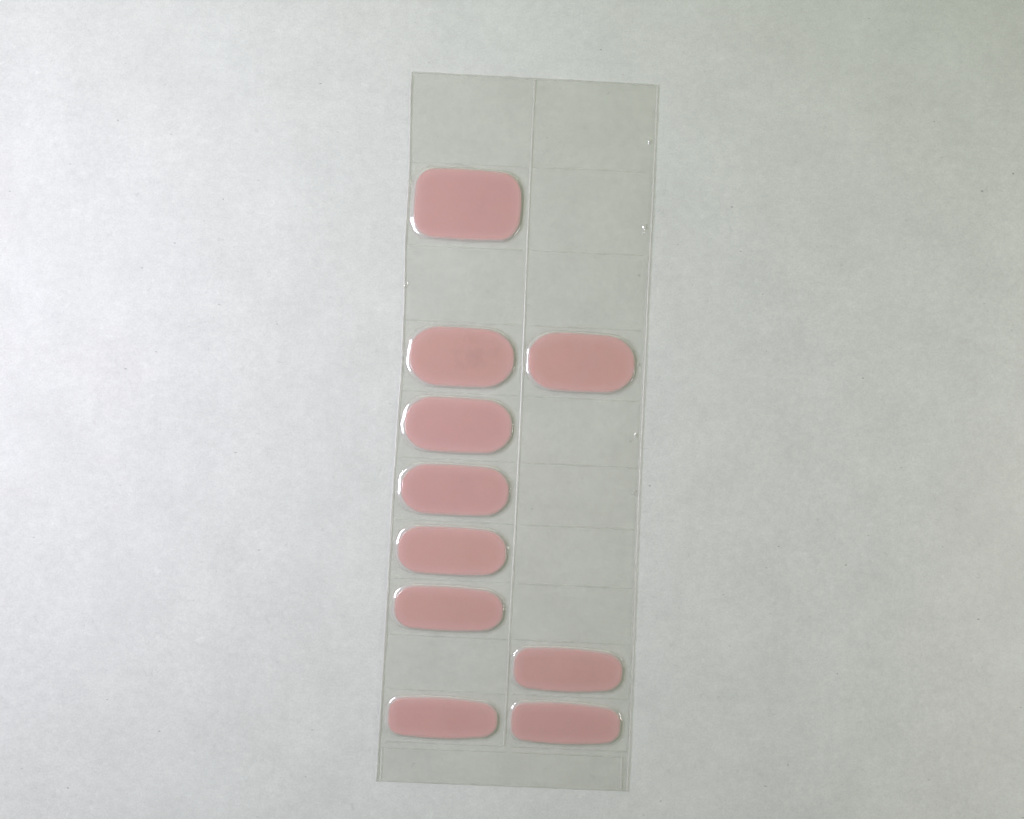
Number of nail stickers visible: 10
